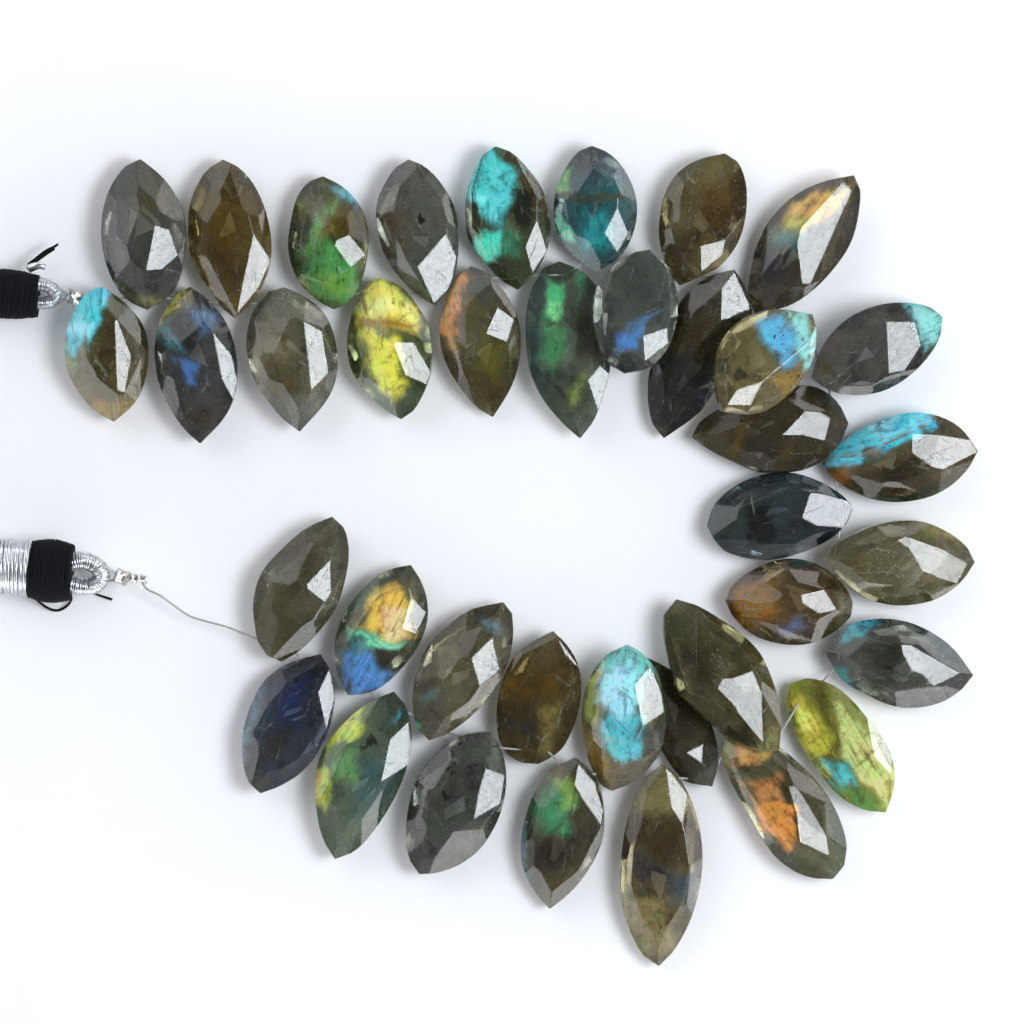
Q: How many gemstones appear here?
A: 38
